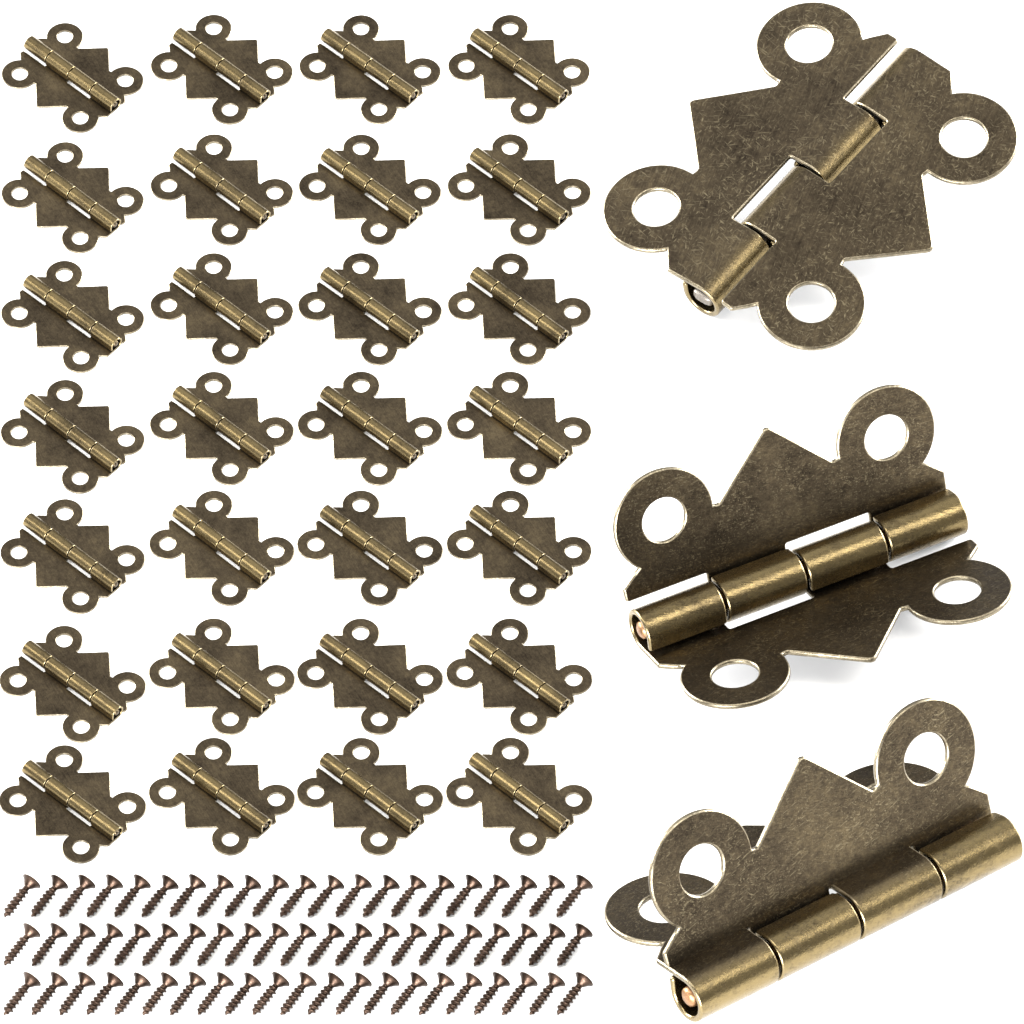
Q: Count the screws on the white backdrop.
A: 63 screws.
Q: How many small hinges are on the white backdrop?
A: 28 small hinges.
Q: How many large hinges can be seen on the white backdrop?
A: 3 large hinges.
